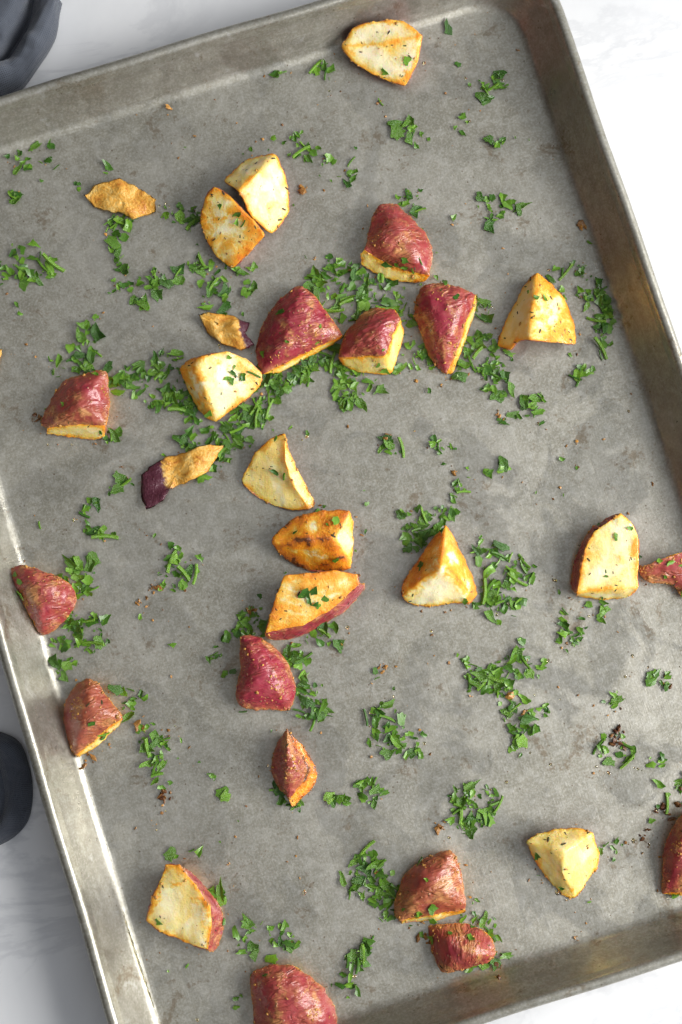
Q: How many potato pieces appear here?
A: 26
